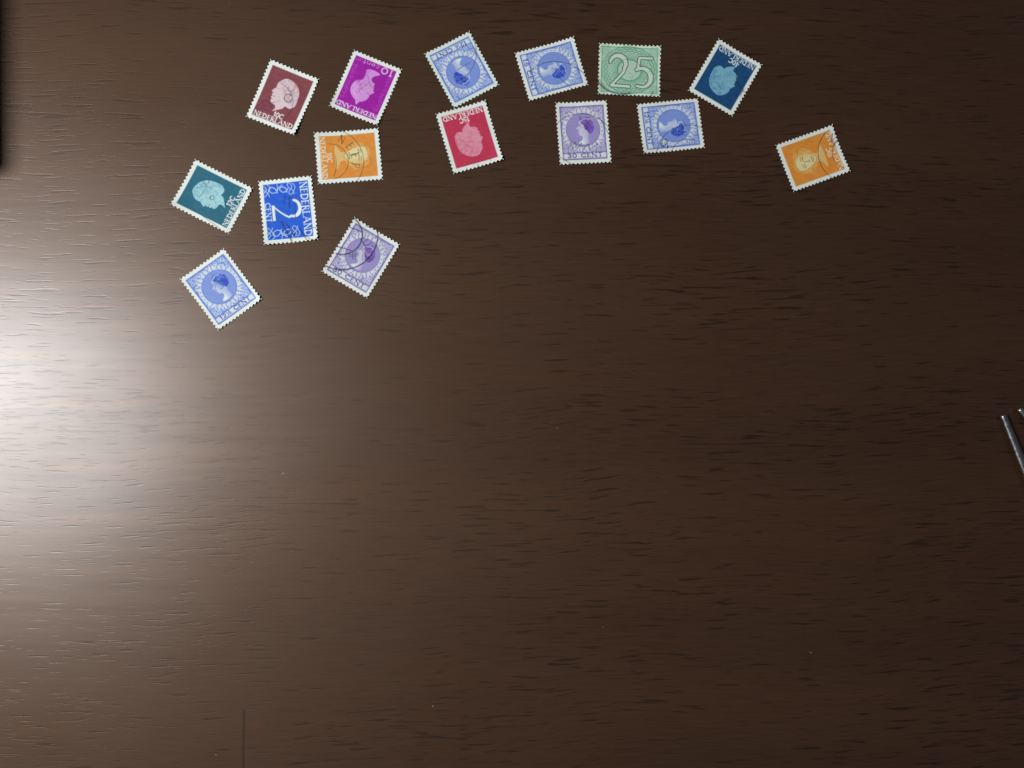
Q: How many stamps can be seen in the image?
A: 15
